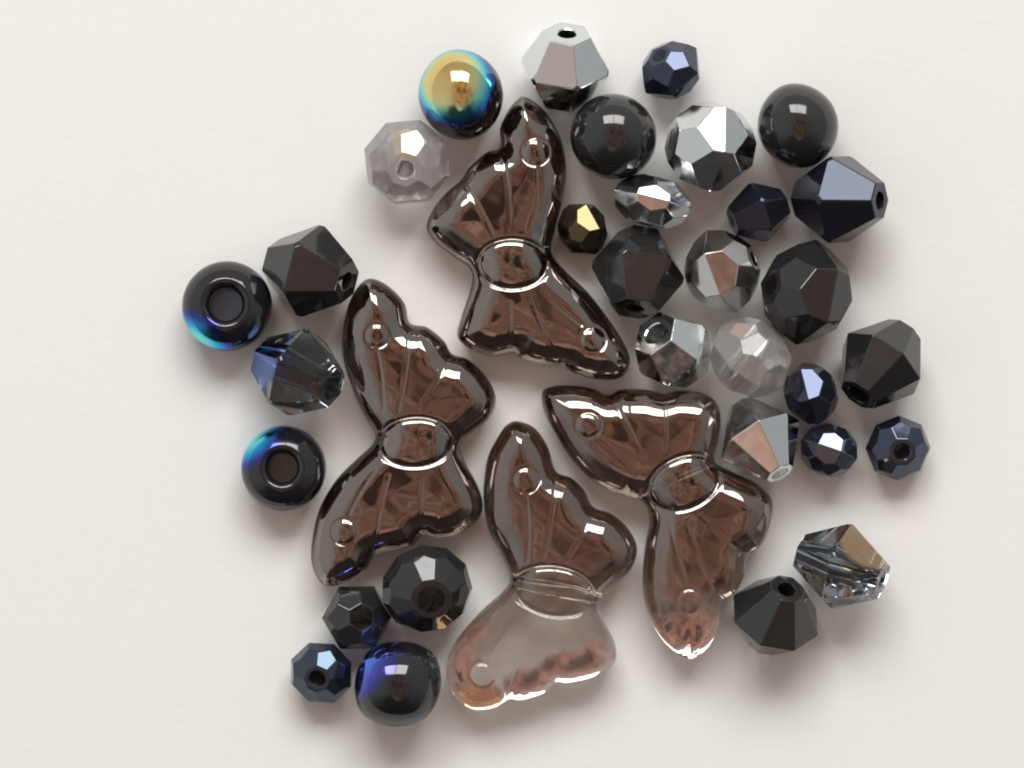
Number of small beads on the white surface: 31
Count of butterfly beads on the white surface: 4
